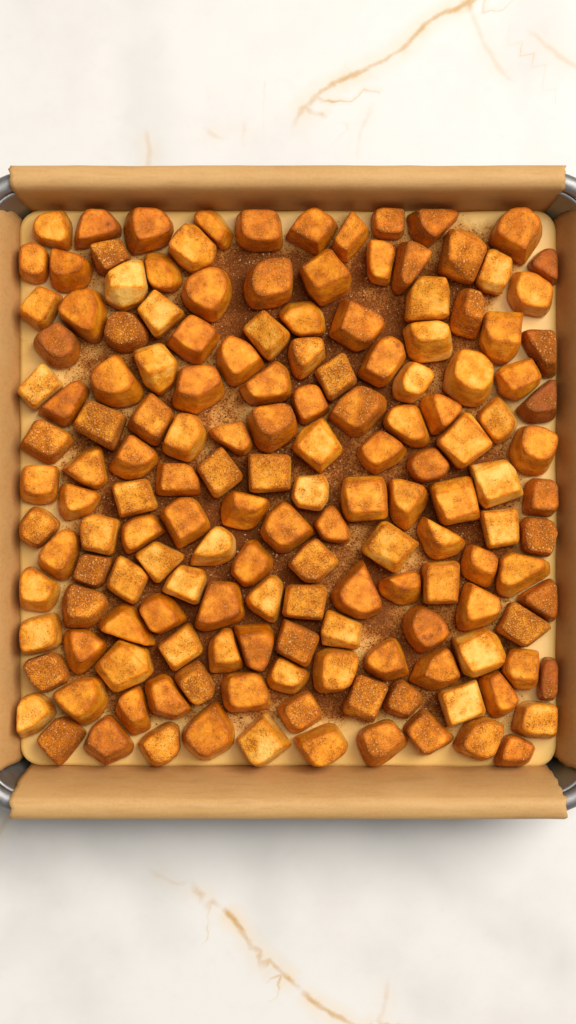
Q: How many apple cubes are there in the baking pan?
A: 156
